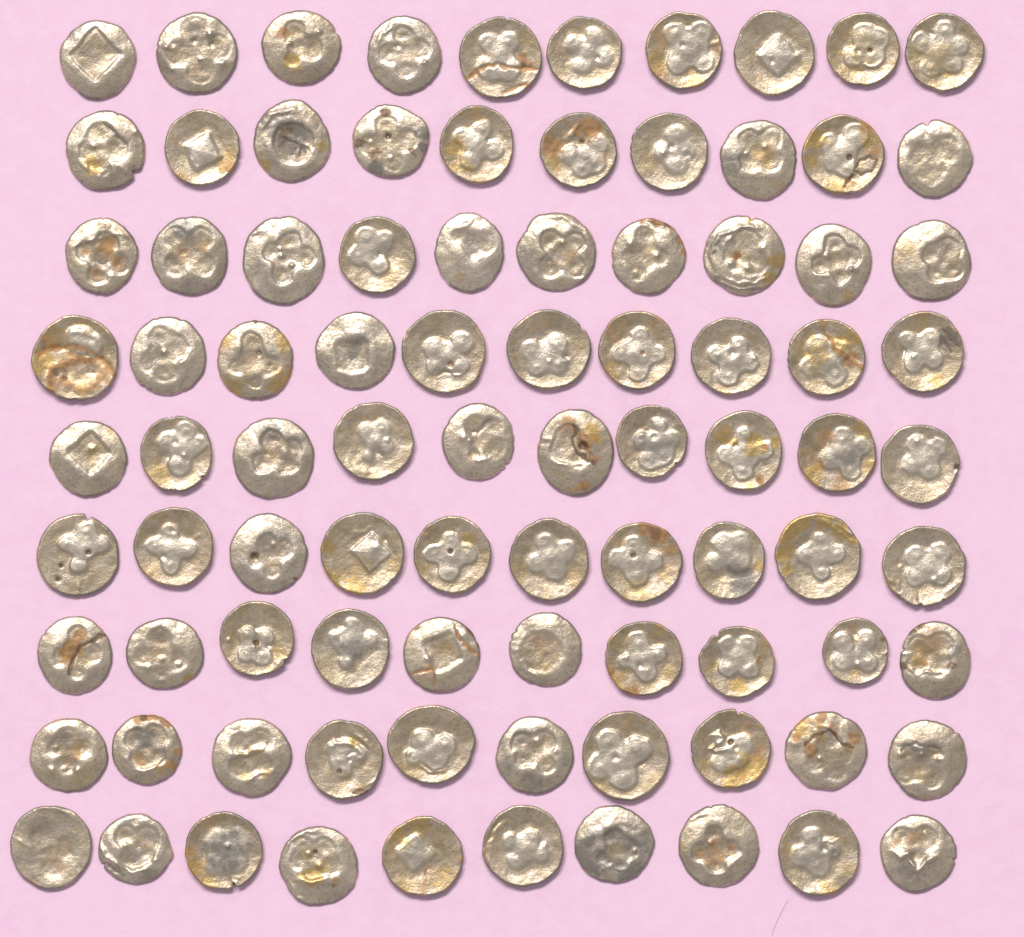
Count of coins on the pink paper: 90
